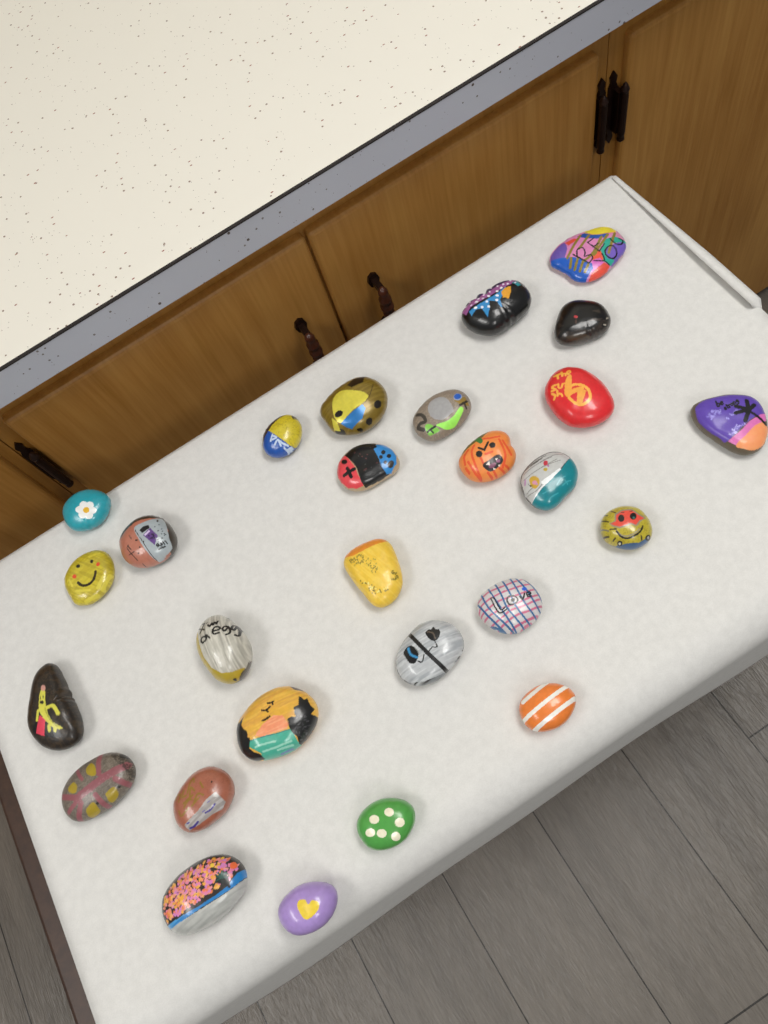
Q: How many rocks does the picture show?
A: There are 27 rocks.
